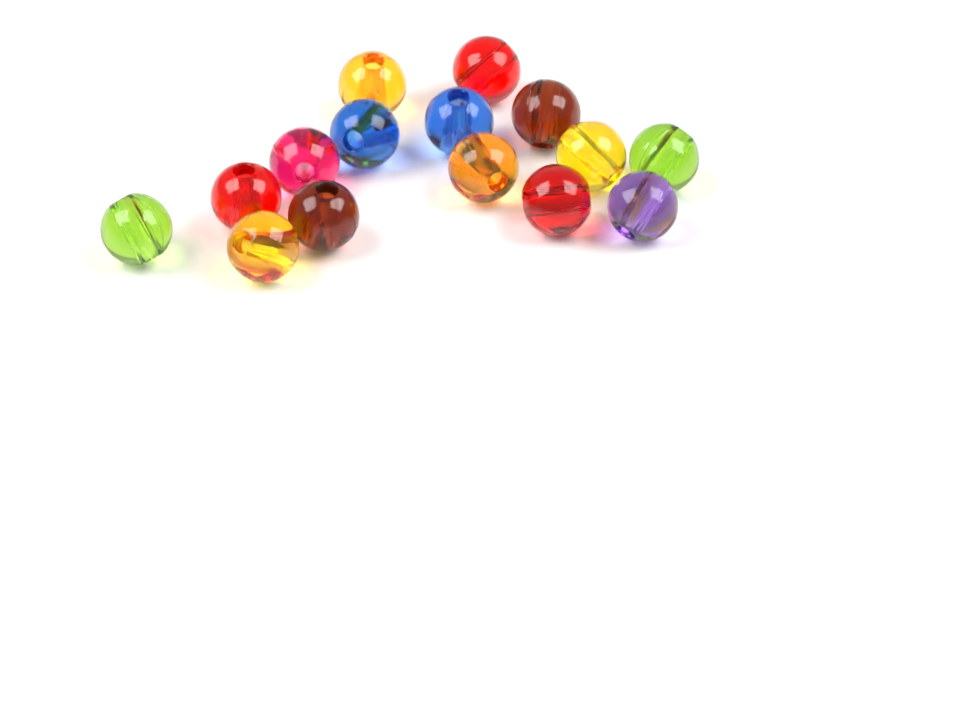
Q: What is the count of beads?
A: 15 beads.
